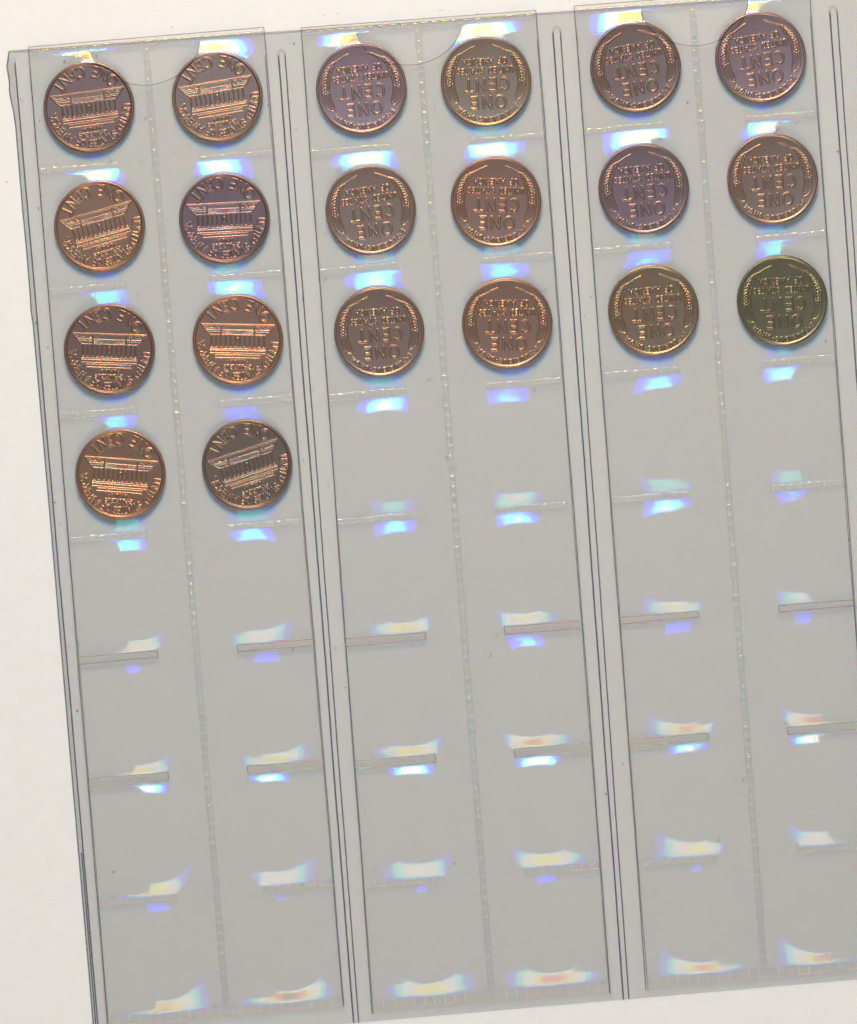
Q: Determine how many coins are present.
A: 20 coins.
